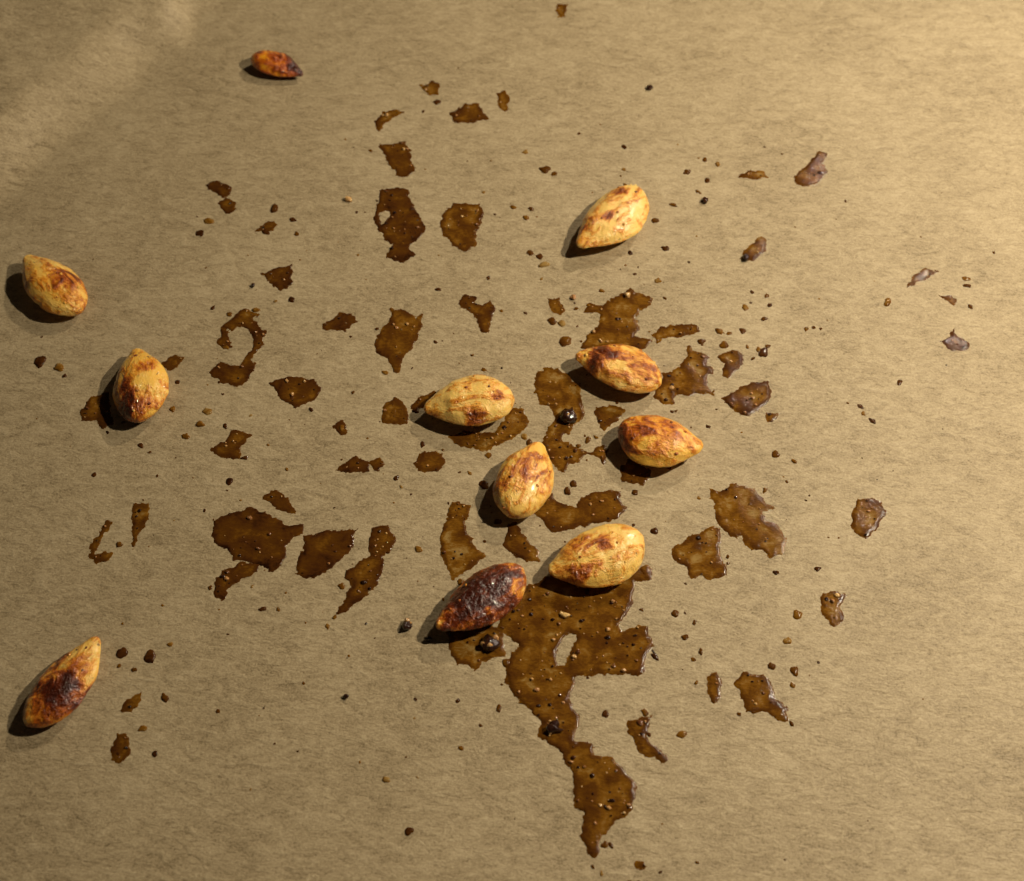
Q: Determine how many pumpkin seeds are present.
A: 11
